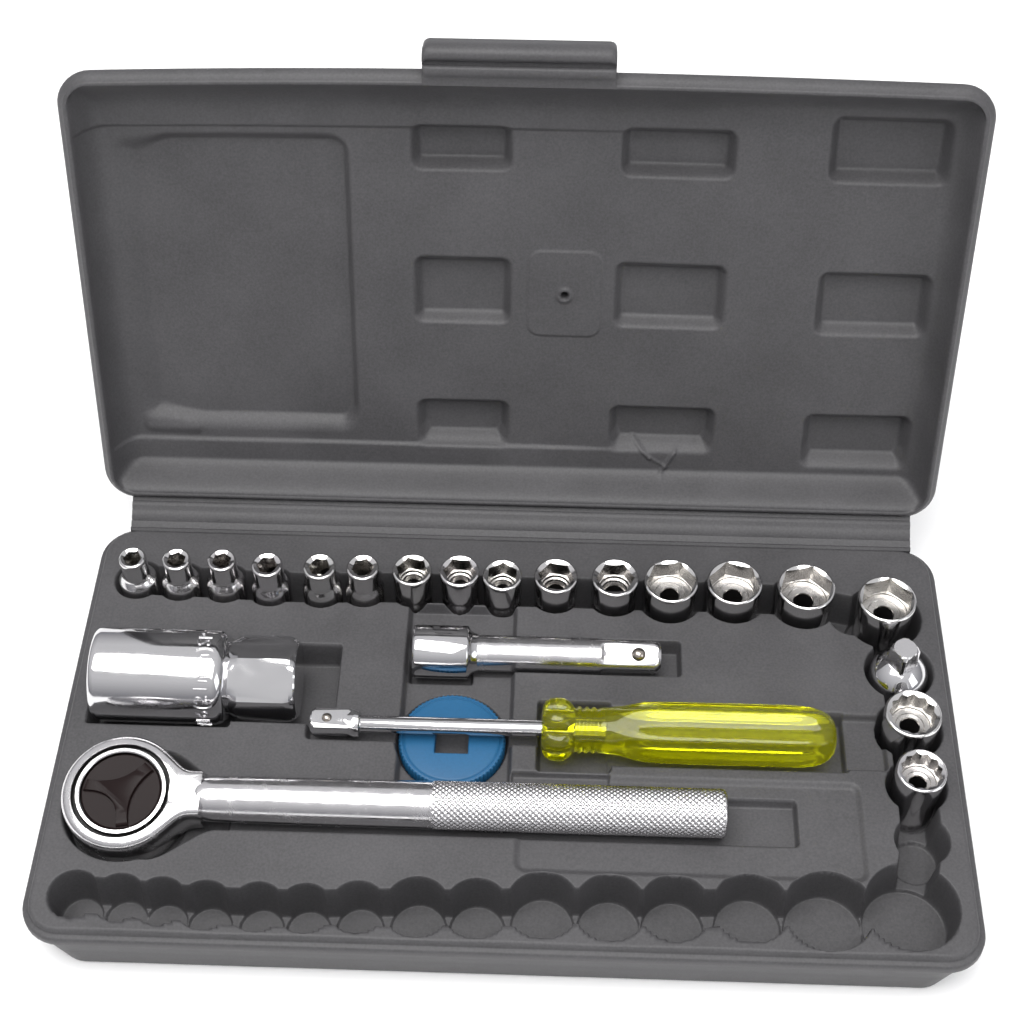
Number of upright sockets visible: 17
